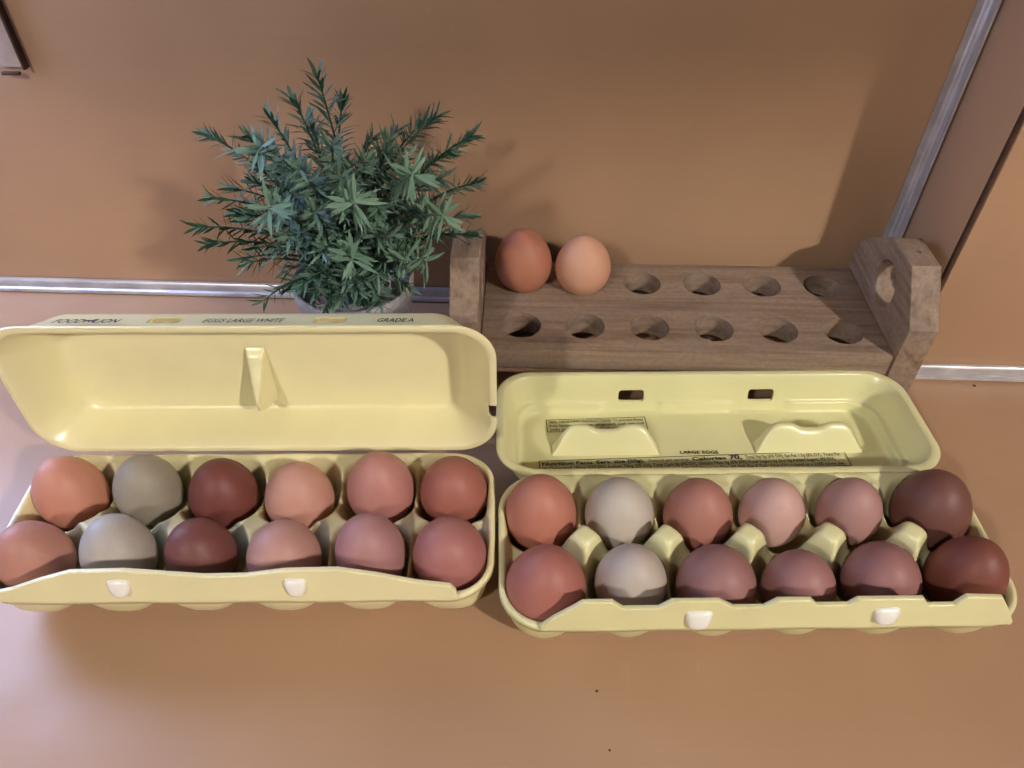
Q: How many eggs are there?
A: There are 26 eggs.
